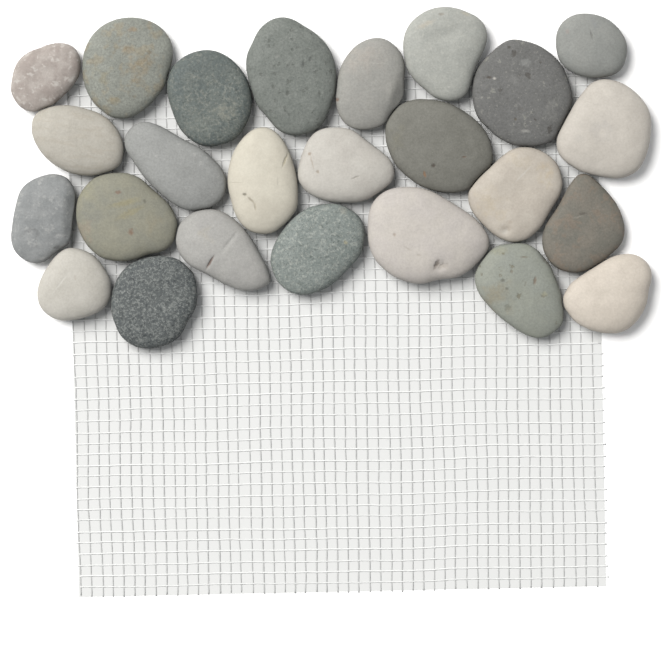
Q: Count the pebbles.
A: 25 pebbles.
